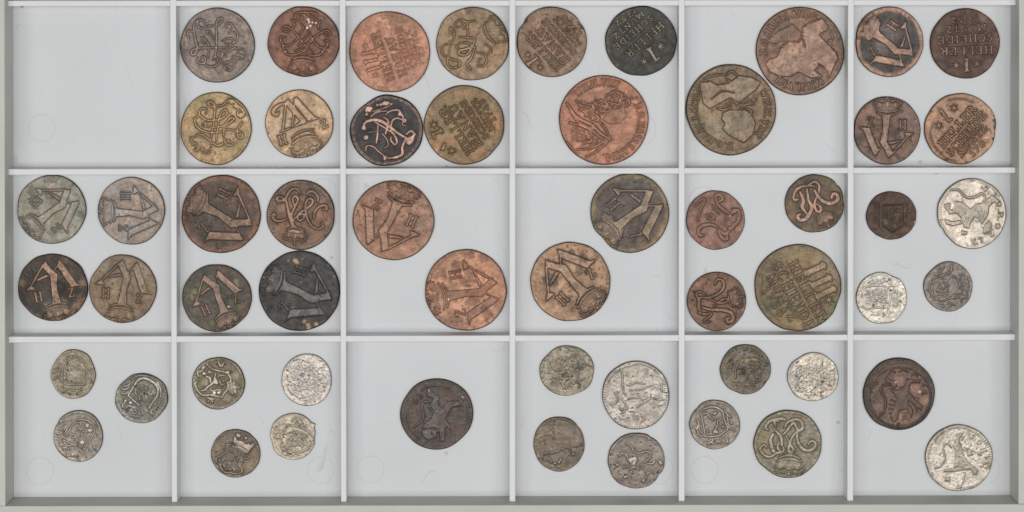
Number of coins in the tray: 55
